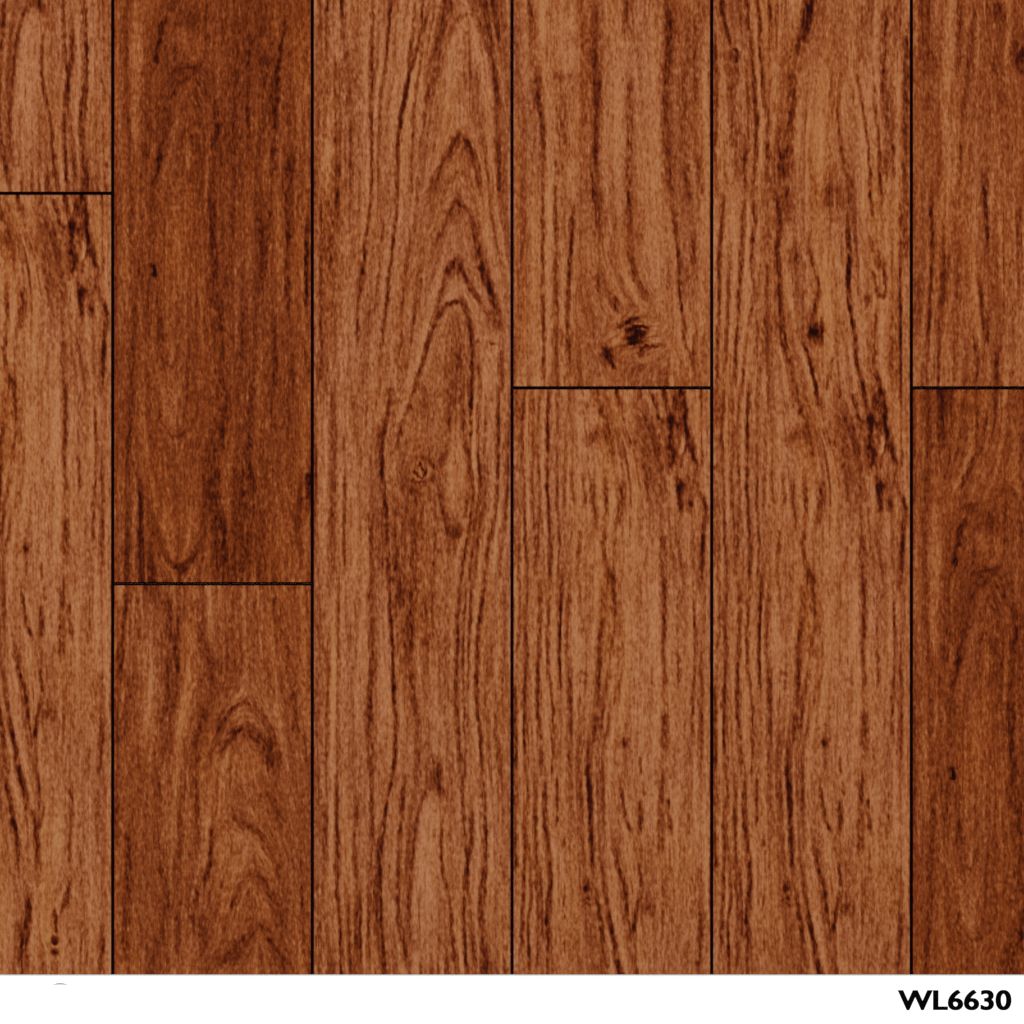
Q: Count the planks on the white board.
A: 10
